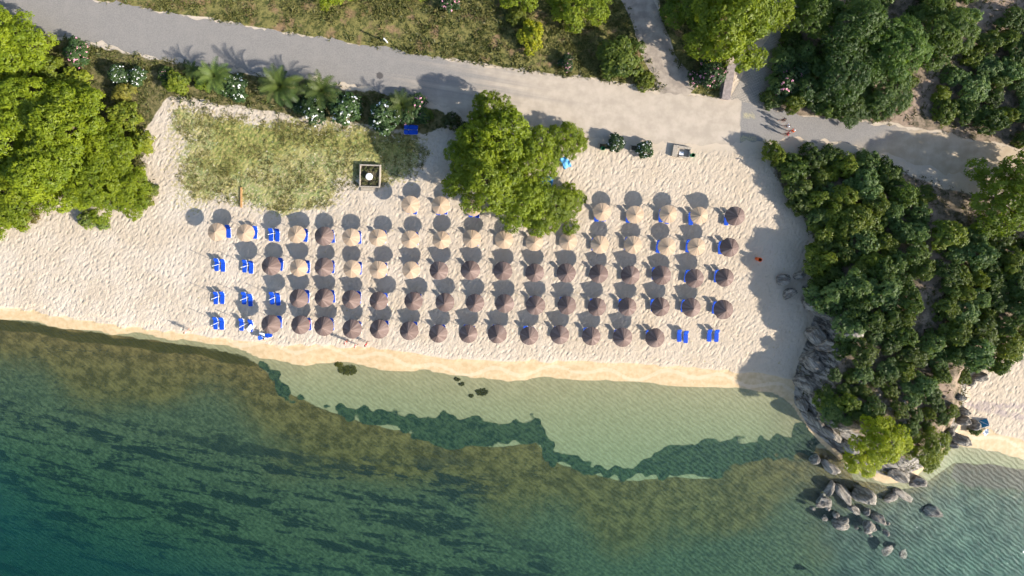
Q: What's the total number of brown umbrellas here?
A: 44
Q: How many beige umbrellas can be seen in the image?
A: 26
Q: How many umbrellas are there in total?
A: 70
